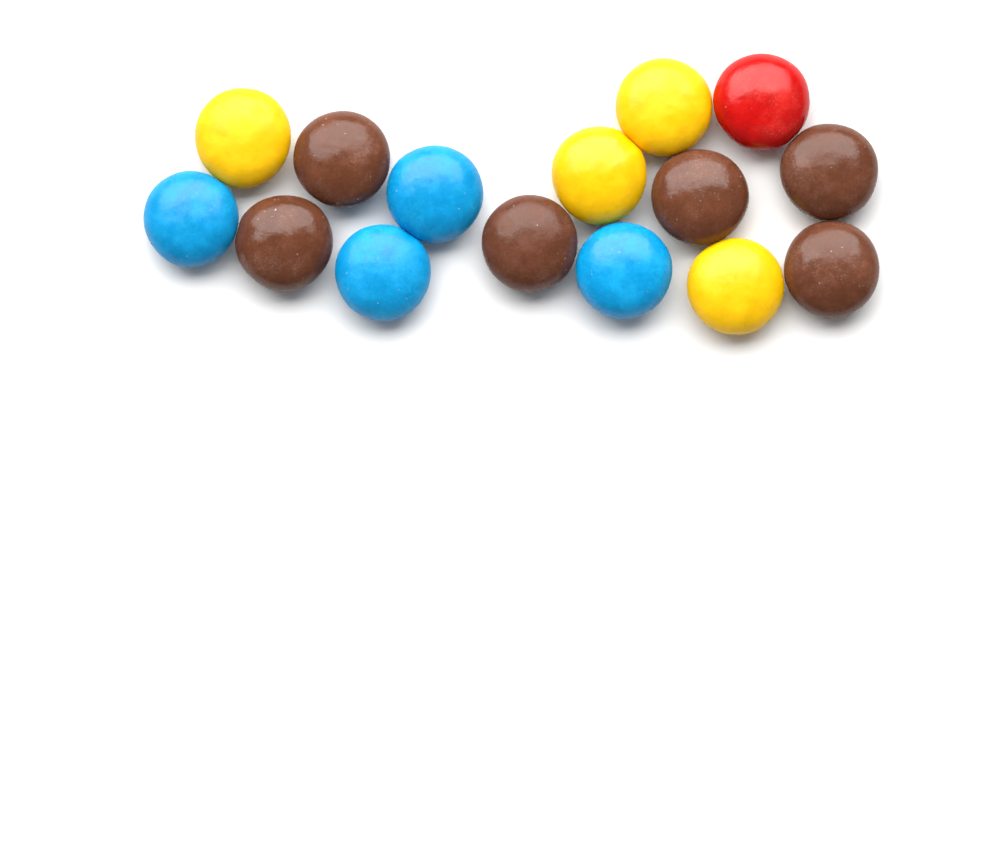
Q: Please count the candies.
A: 15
